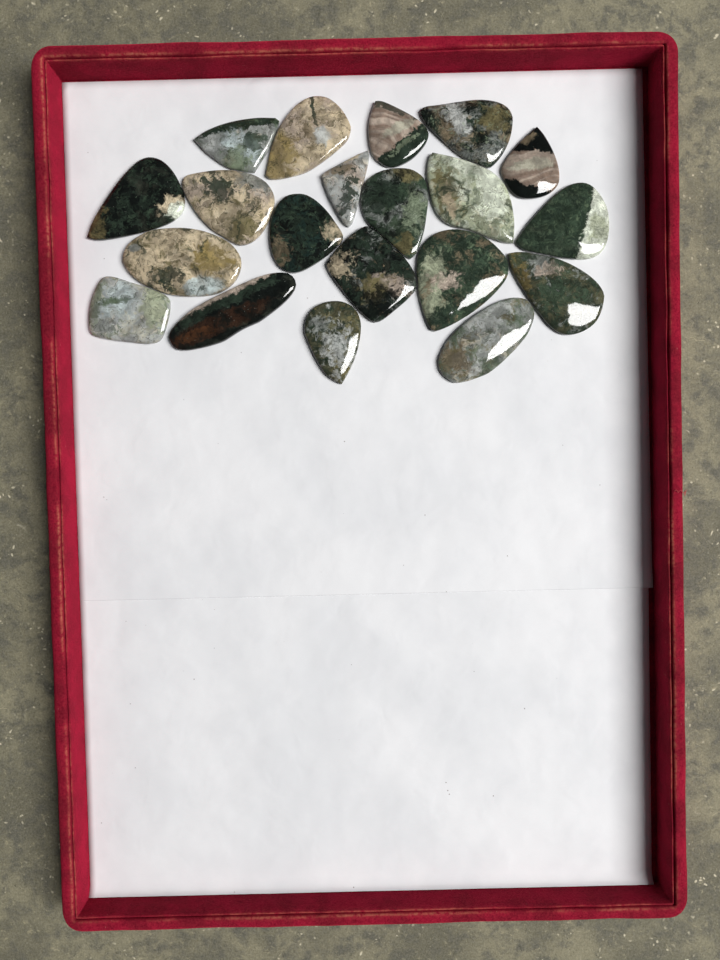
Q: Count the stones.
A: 20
